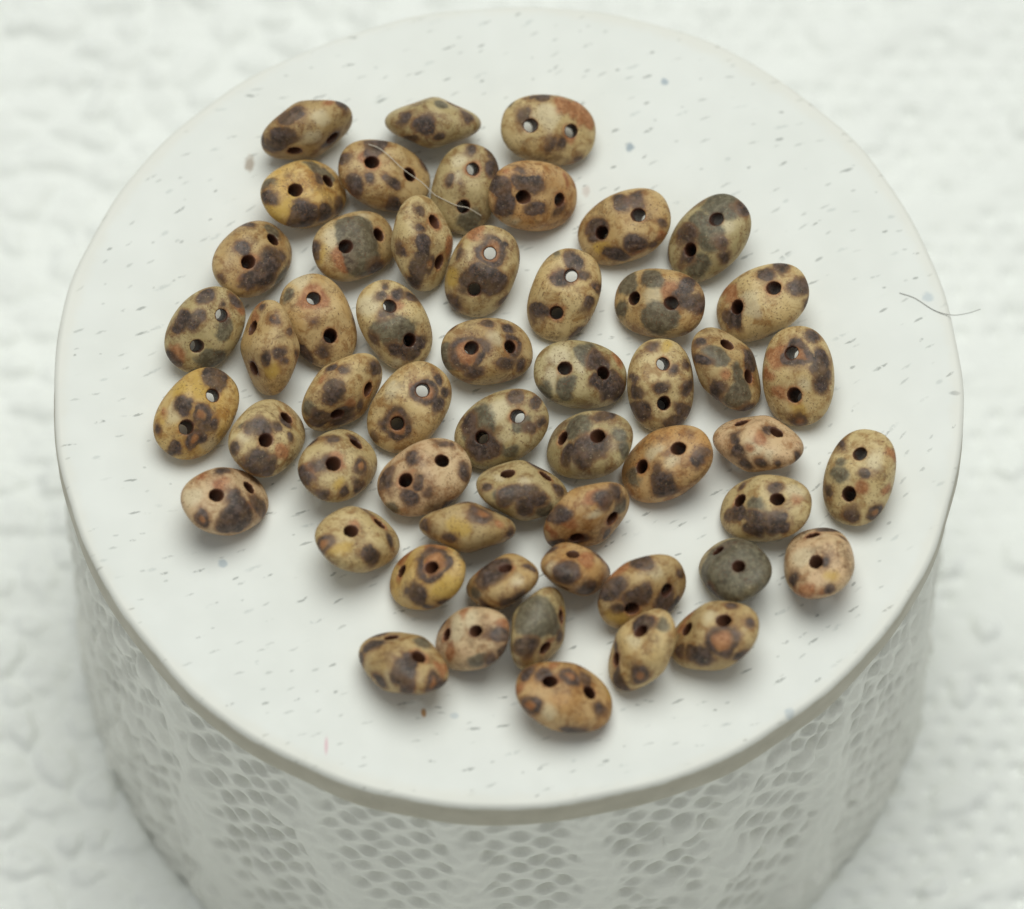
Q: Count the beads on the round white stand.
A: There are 54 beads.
